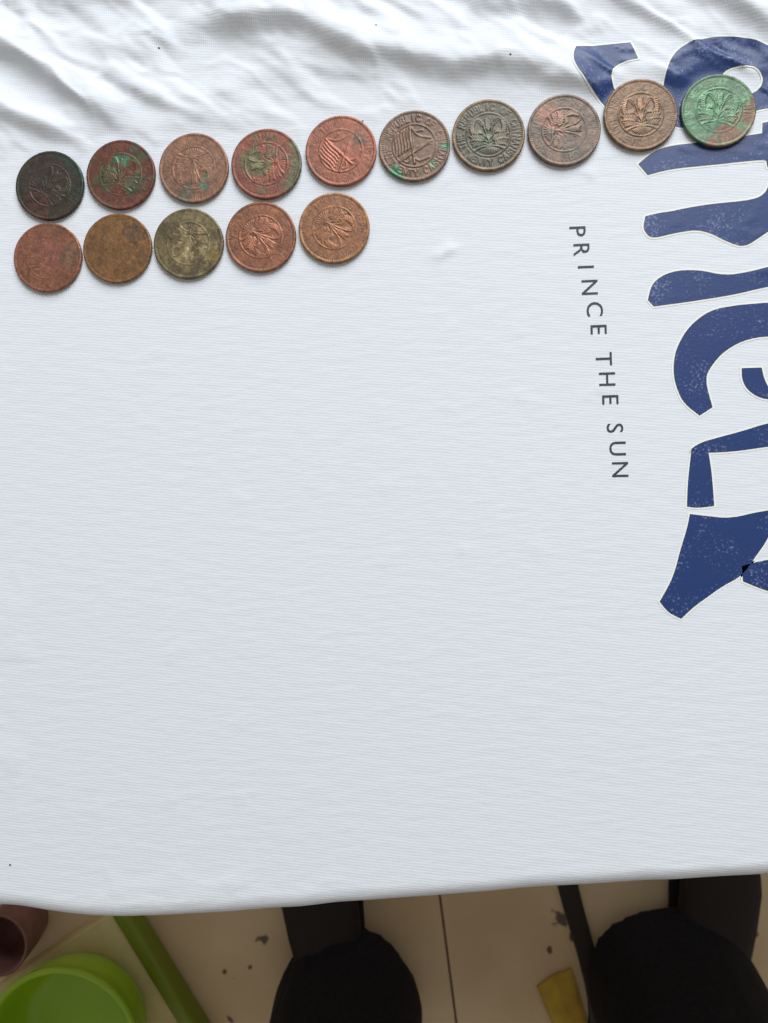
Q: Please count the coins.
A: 15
